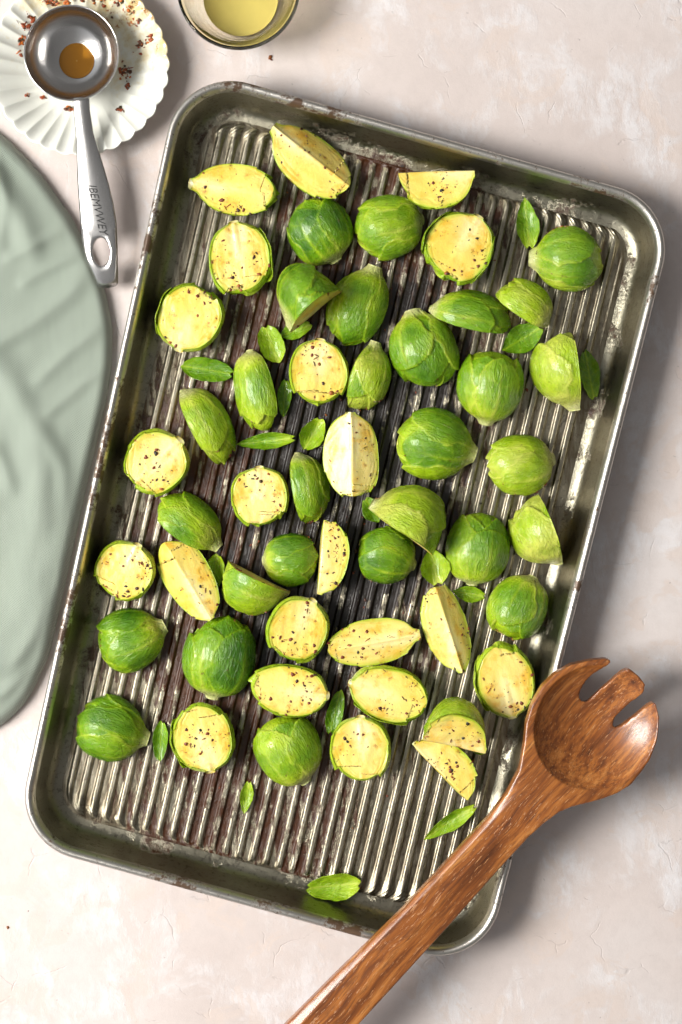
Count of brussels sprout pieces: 51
